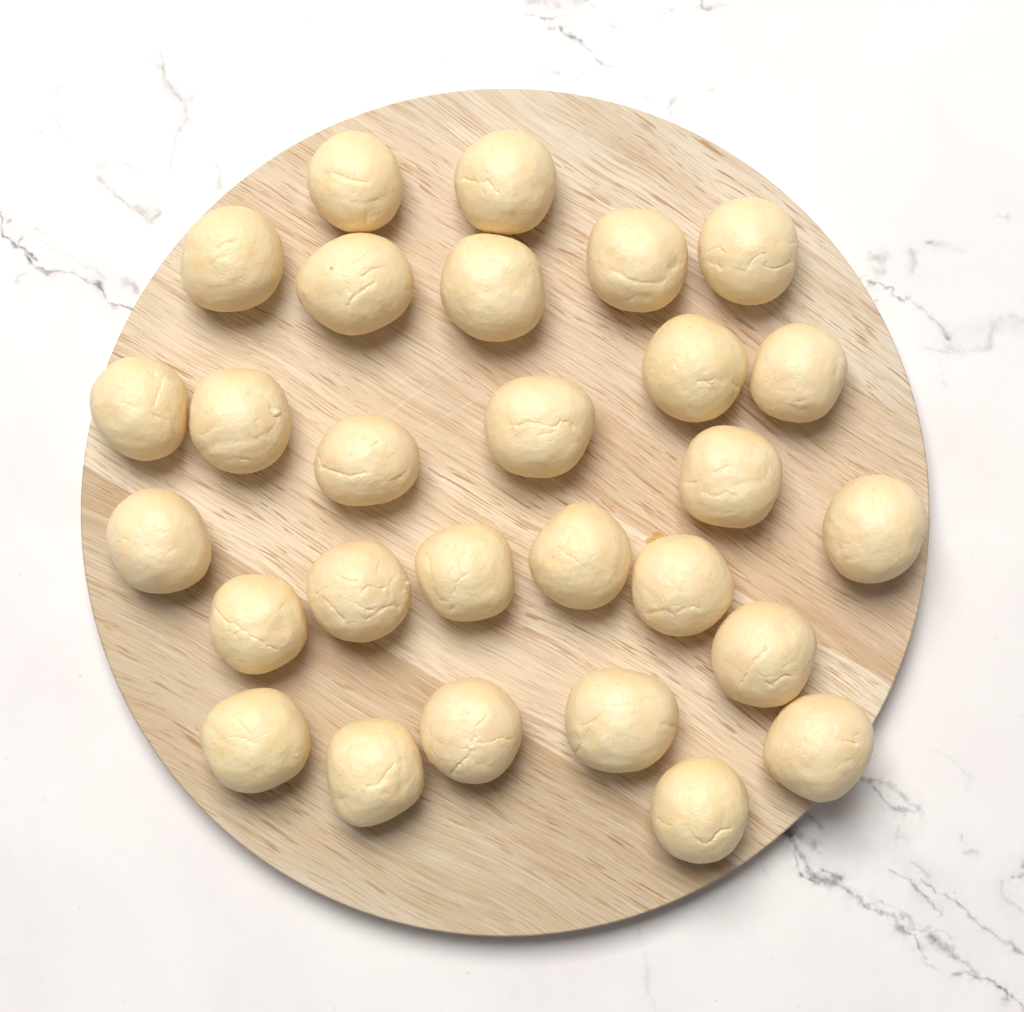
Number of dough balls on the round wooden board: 28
